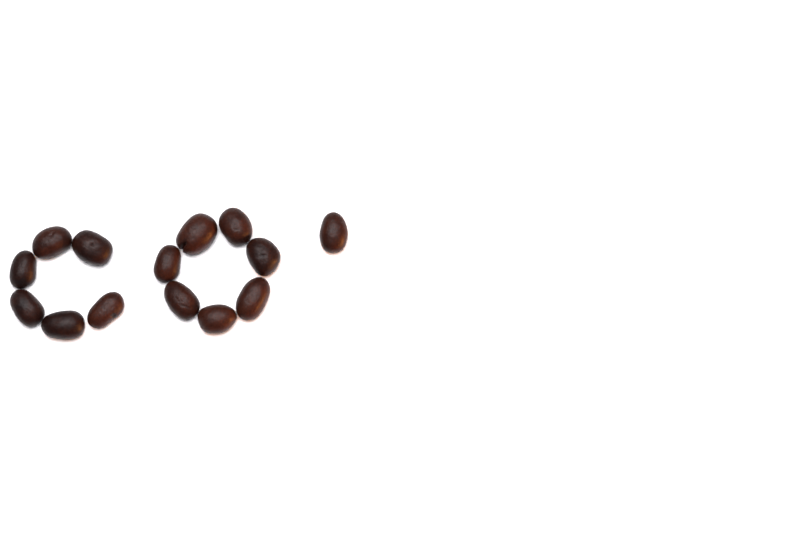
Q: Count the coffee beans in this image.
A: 14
